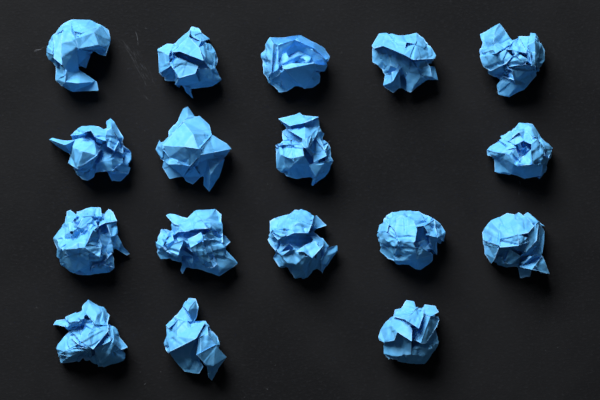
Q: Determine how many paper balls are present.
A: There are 17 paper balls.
